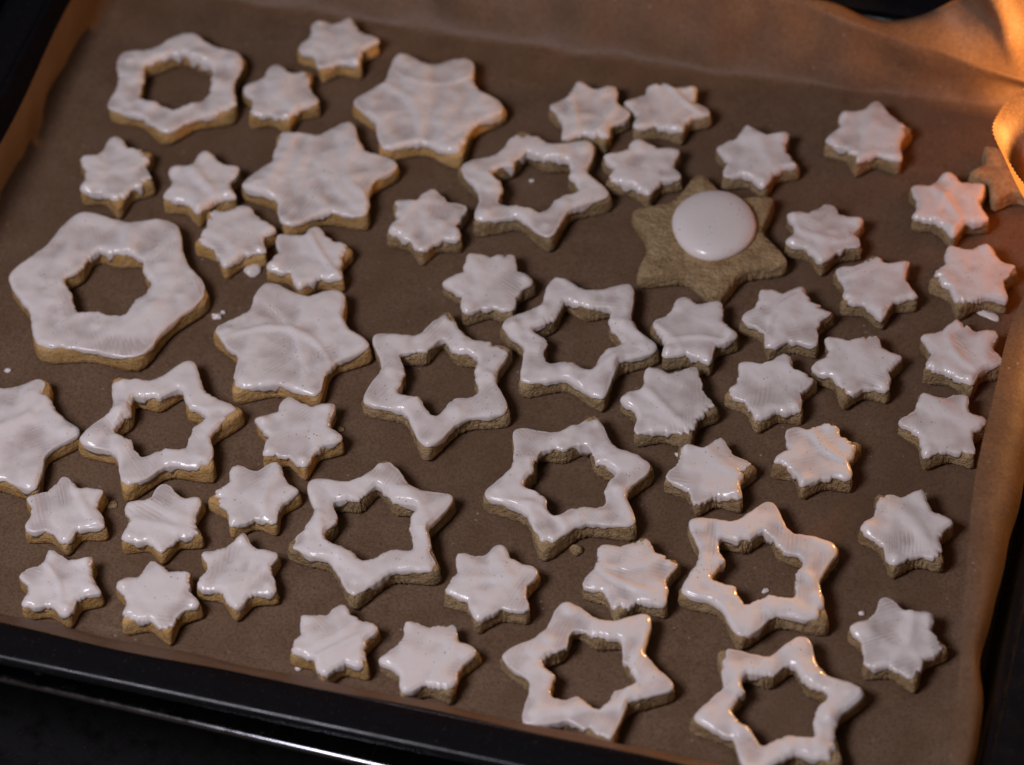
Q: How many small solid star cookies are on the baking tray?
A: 40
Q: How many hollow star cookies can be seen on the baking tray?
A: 11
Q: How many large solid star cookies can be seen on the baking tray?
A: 5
